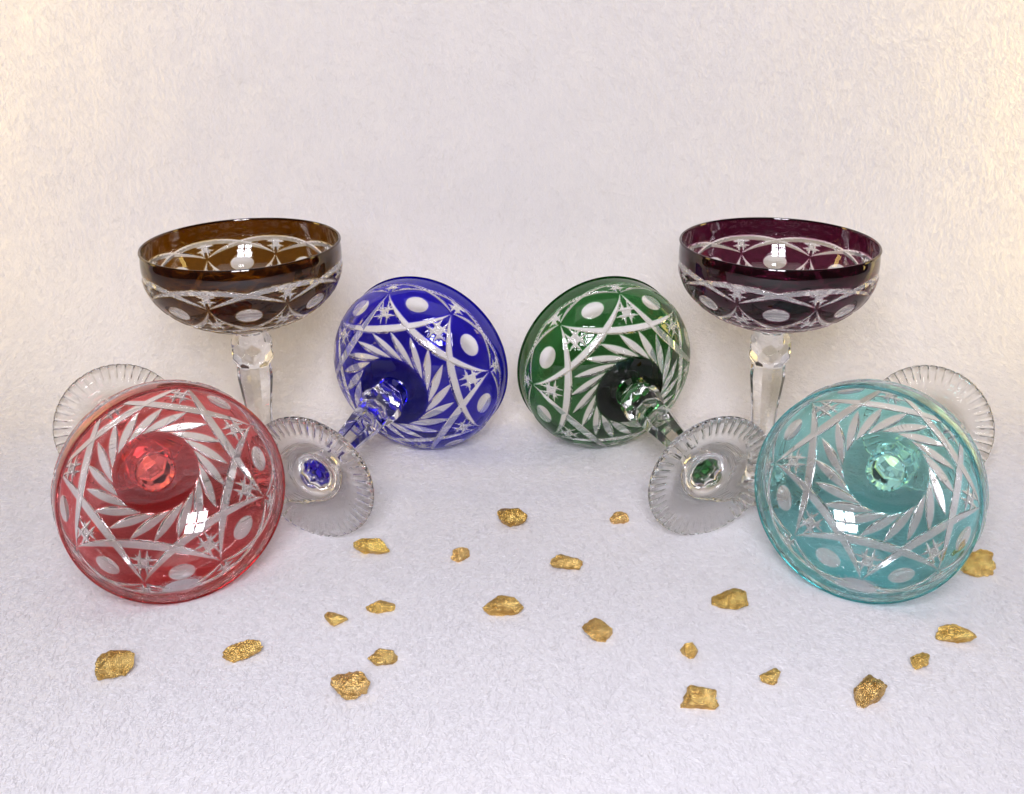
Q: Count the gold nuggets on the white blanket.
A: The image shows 21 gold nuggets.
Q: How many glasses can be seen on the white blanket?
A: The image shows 6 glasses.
